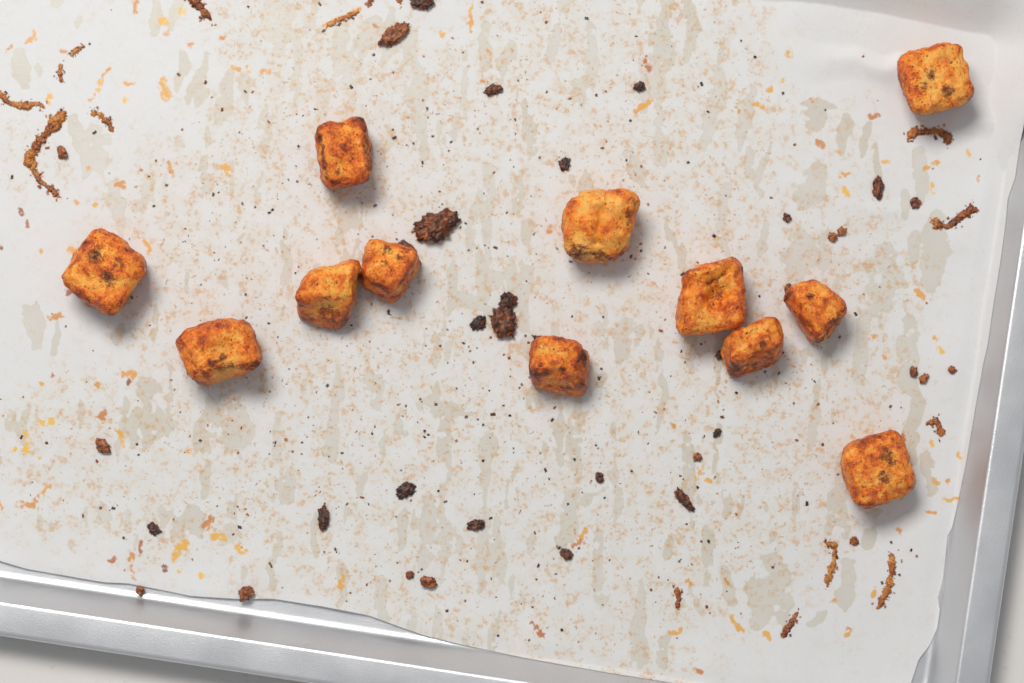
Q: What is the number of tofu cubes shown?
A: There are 12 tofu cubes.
